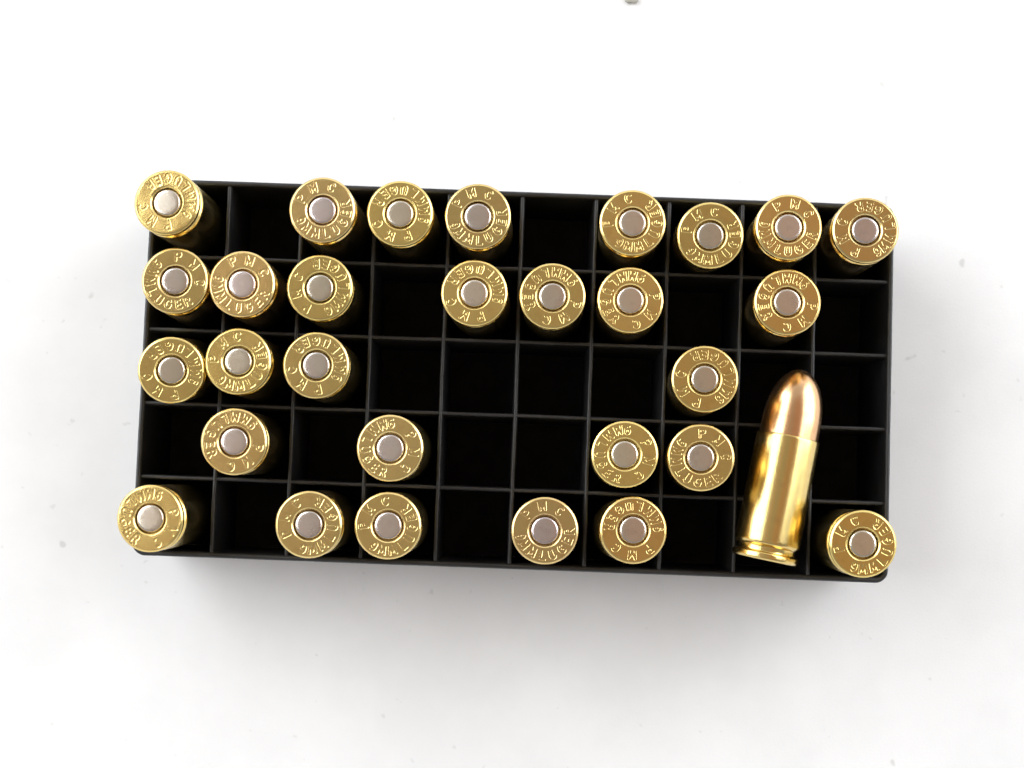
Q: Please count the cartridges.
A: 30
